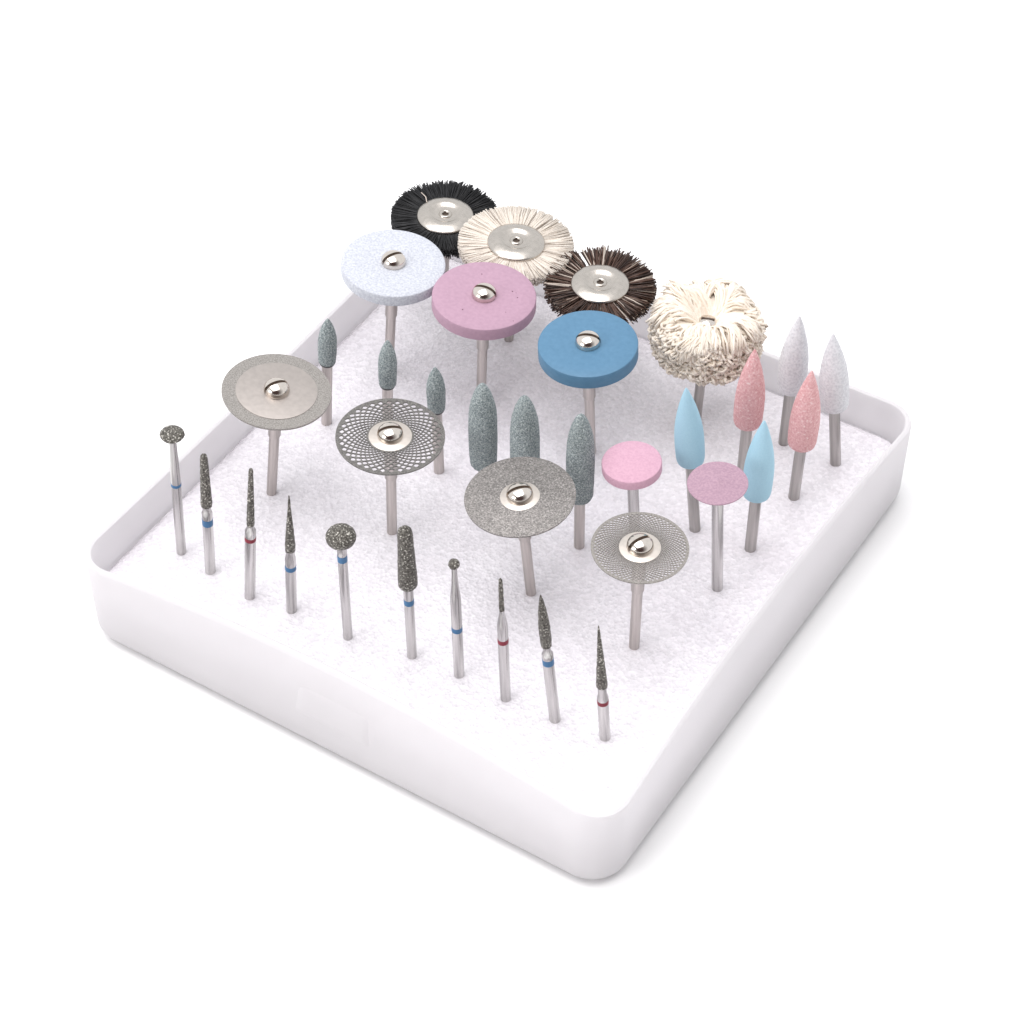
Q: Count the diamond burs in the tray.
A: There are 10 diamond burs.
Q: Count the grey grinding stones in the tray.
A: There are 6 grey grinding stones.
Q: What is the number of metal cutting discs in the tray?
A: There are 4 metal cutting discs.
